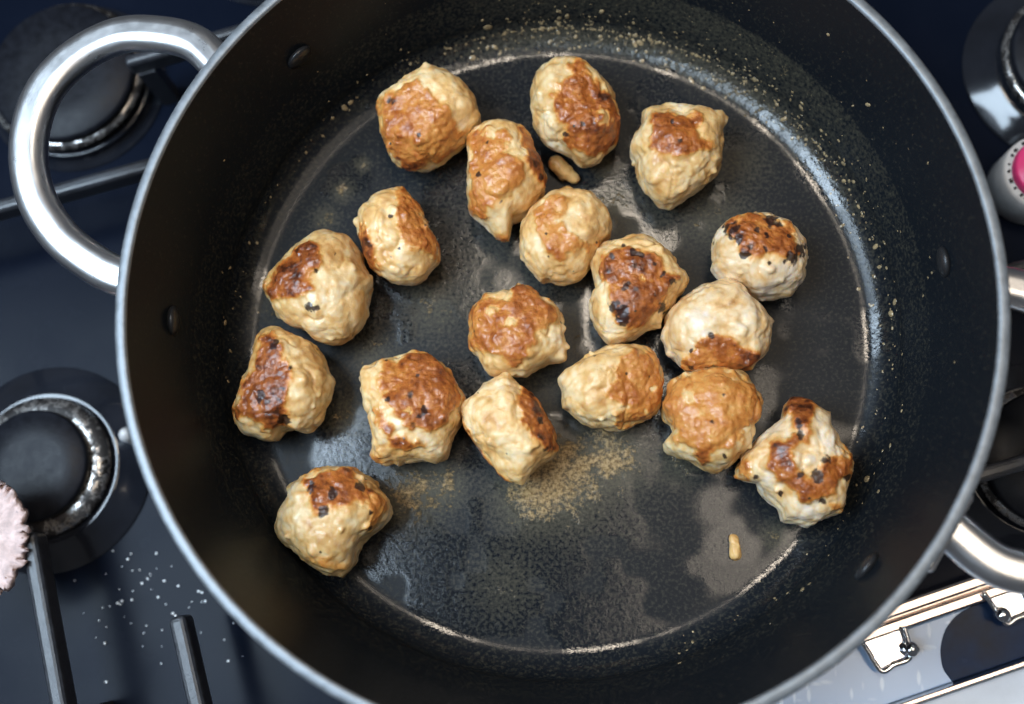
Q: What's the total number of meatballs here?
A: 18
